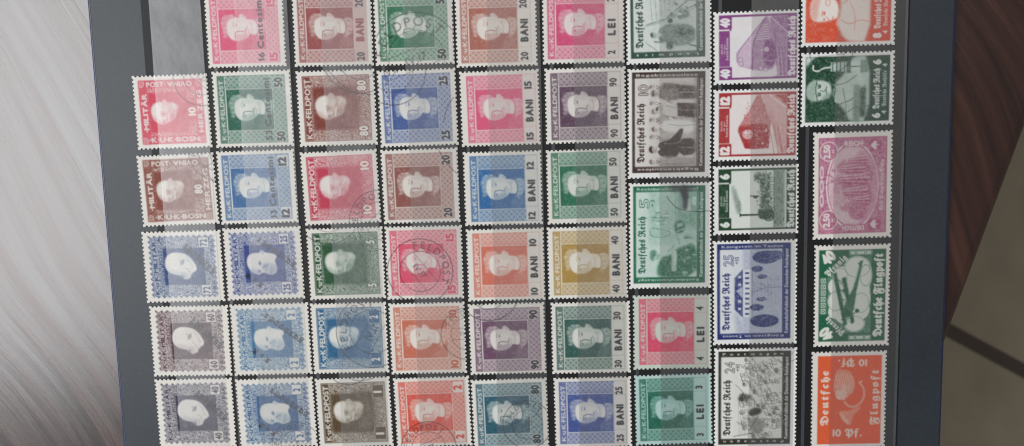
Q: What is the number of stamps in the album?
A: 50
